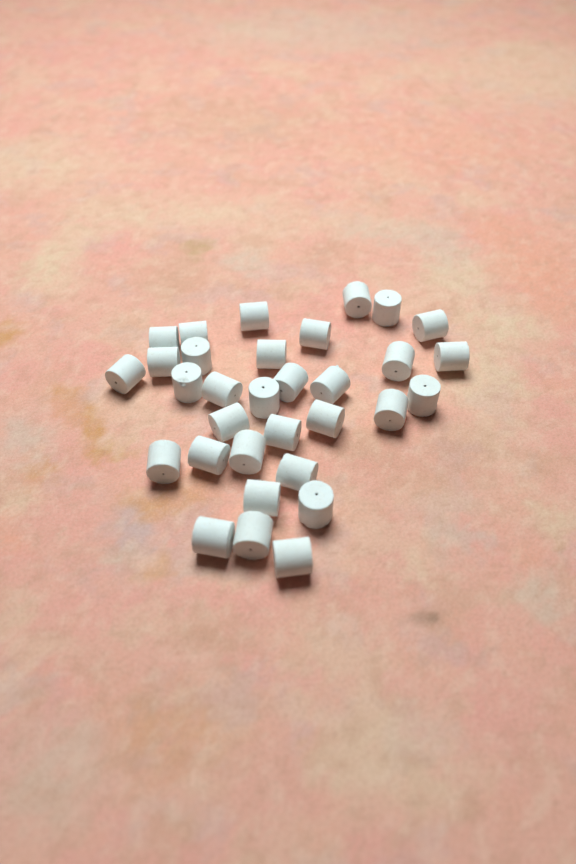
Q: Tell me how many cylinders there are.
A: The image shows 32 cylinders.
